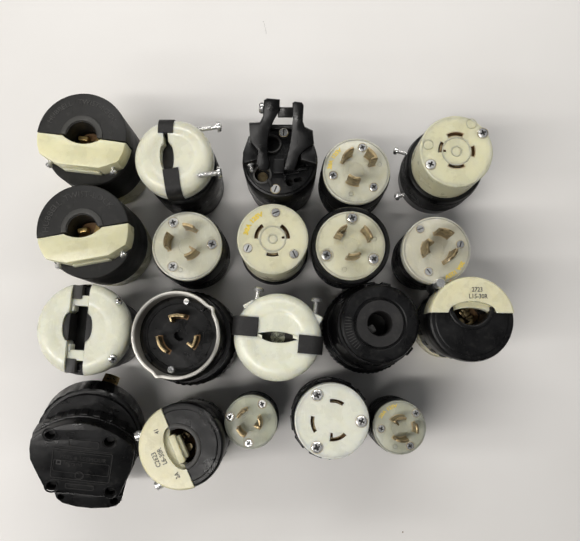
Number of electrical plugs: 20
